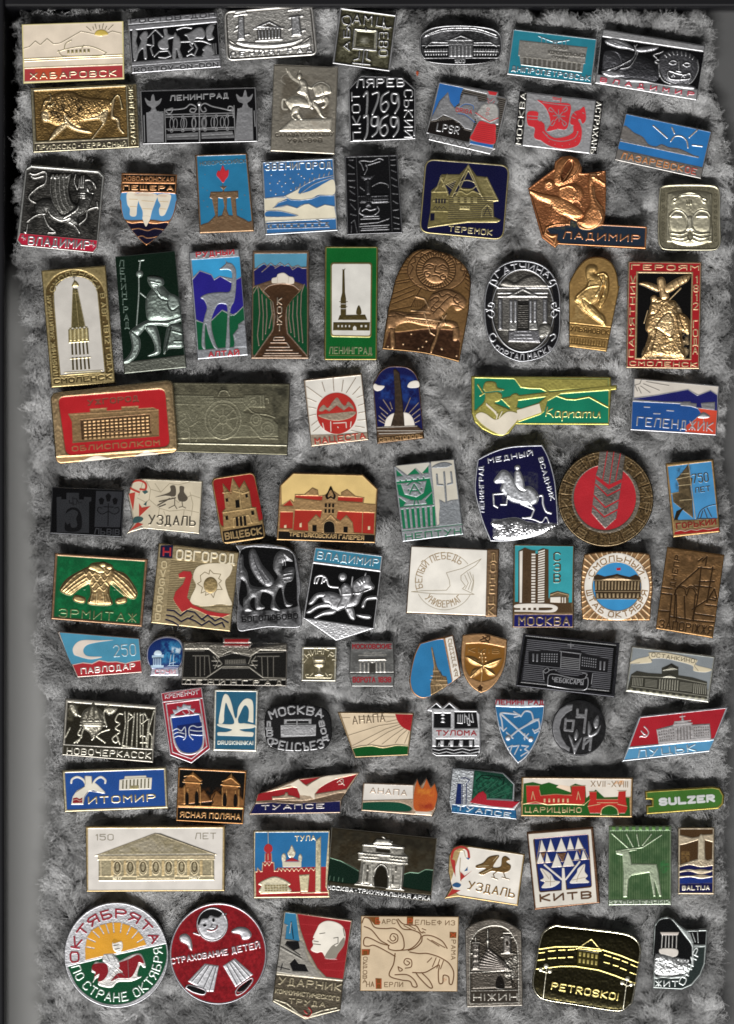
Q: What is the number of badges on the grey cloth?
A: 92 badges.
